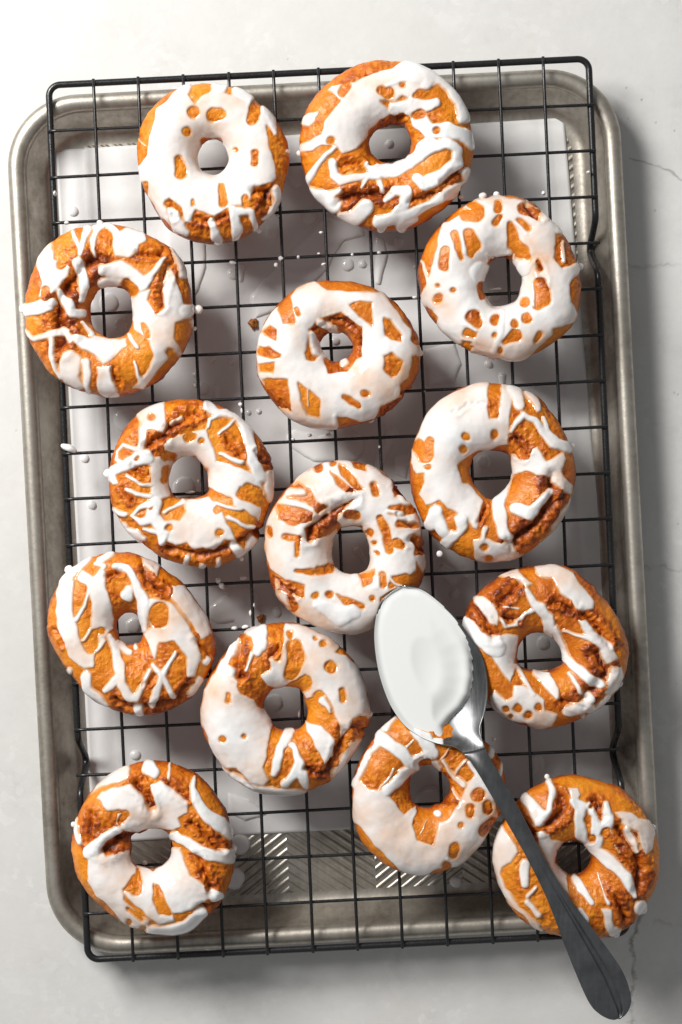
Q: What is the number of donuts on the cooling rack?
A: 14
